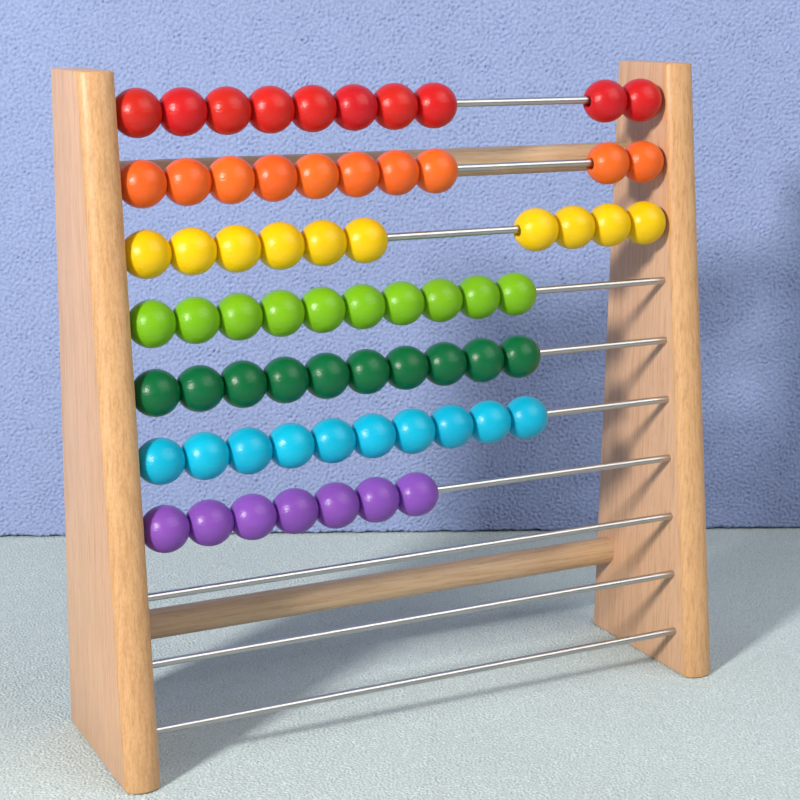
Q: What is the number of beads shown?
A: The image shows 67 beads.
